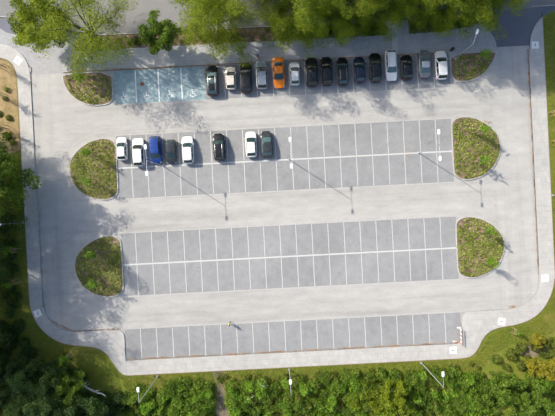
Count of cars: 23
